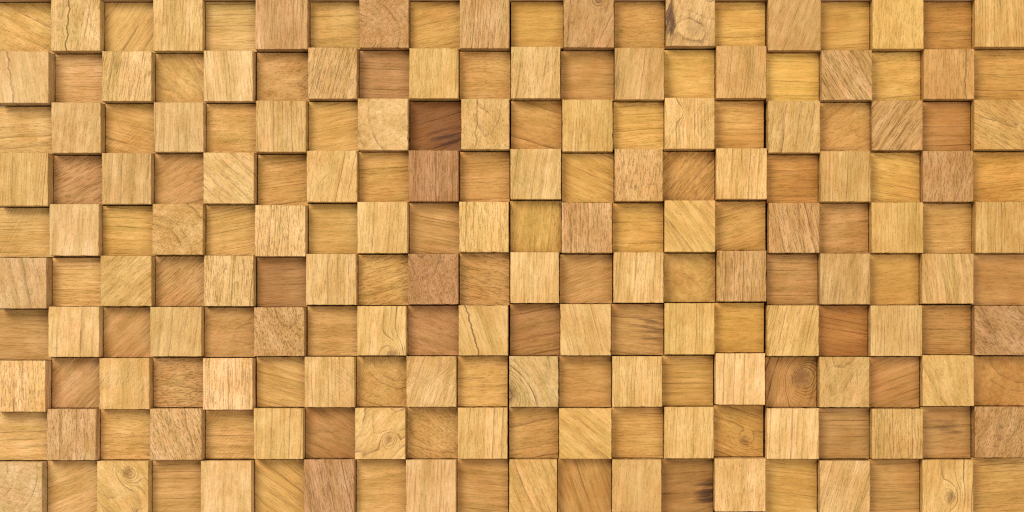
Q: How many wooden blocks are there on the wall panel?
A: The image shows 200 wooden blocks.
